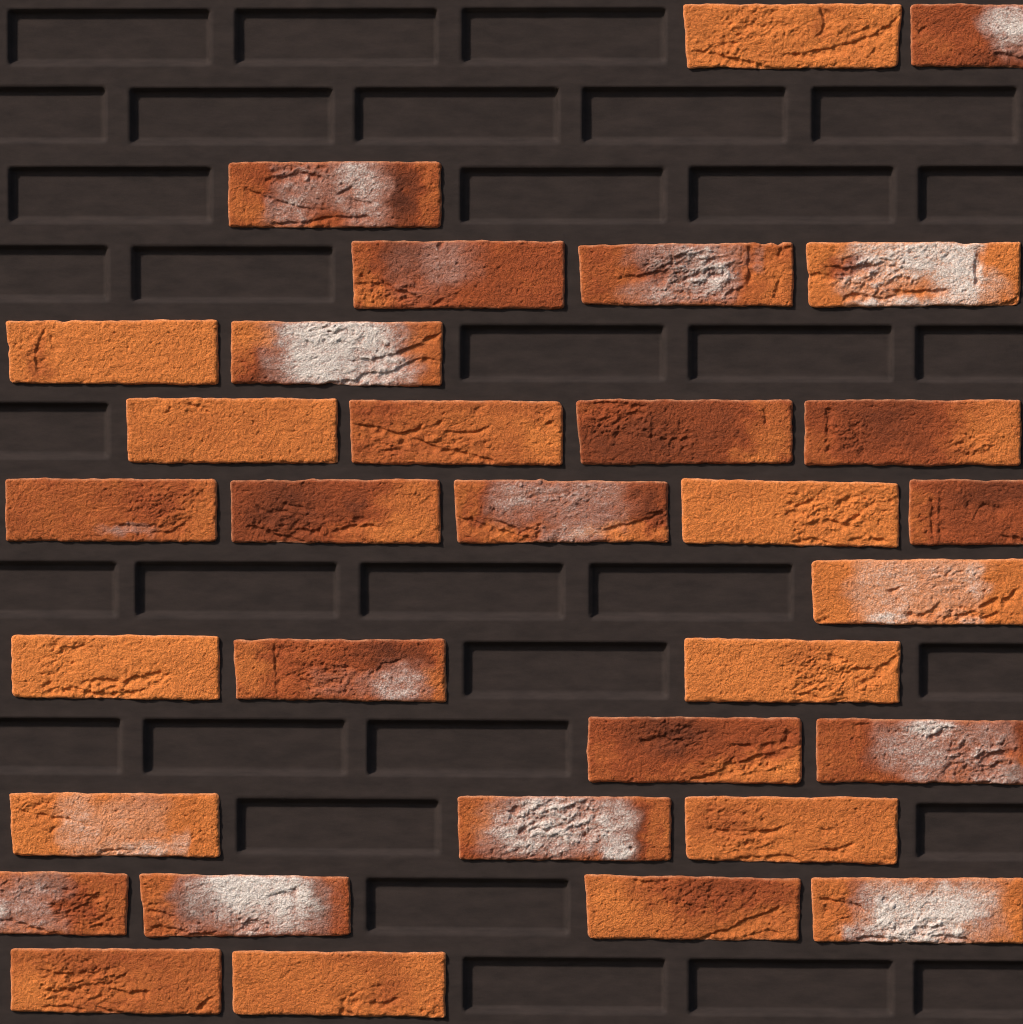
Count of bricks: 32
